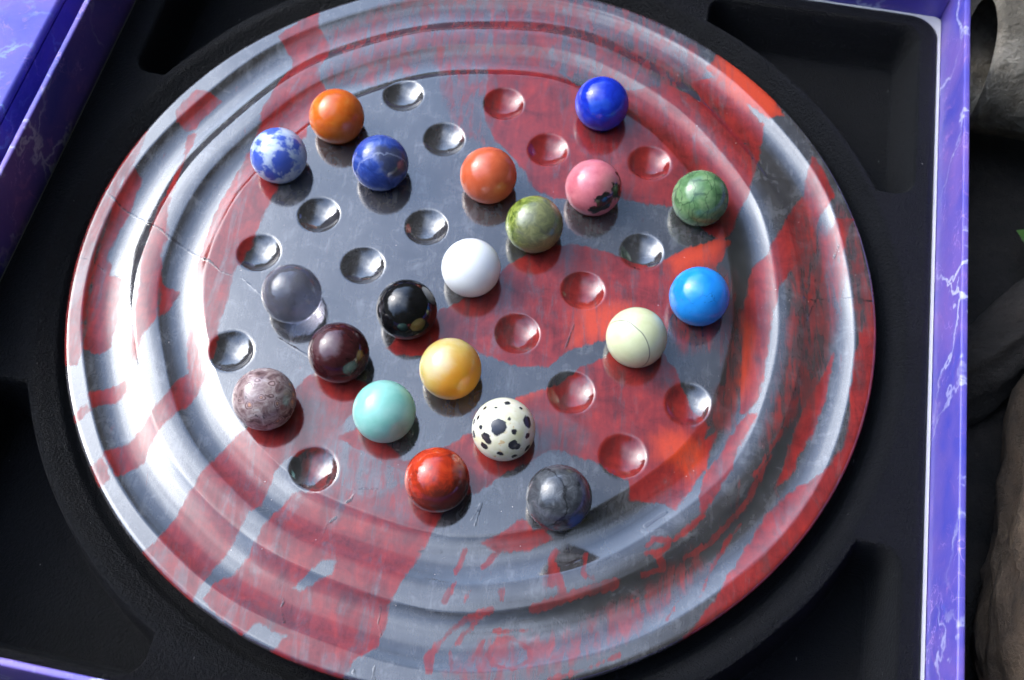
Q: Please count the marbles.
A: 20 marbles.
